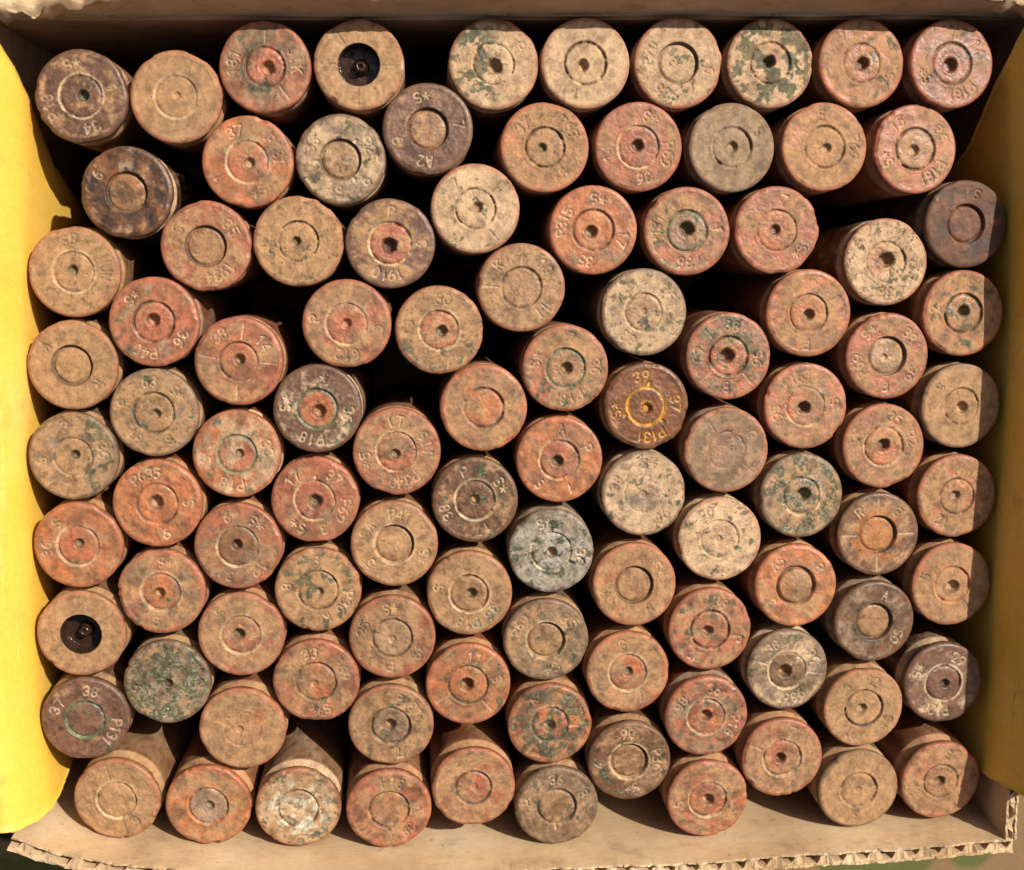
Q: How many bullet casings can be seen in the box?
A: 100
